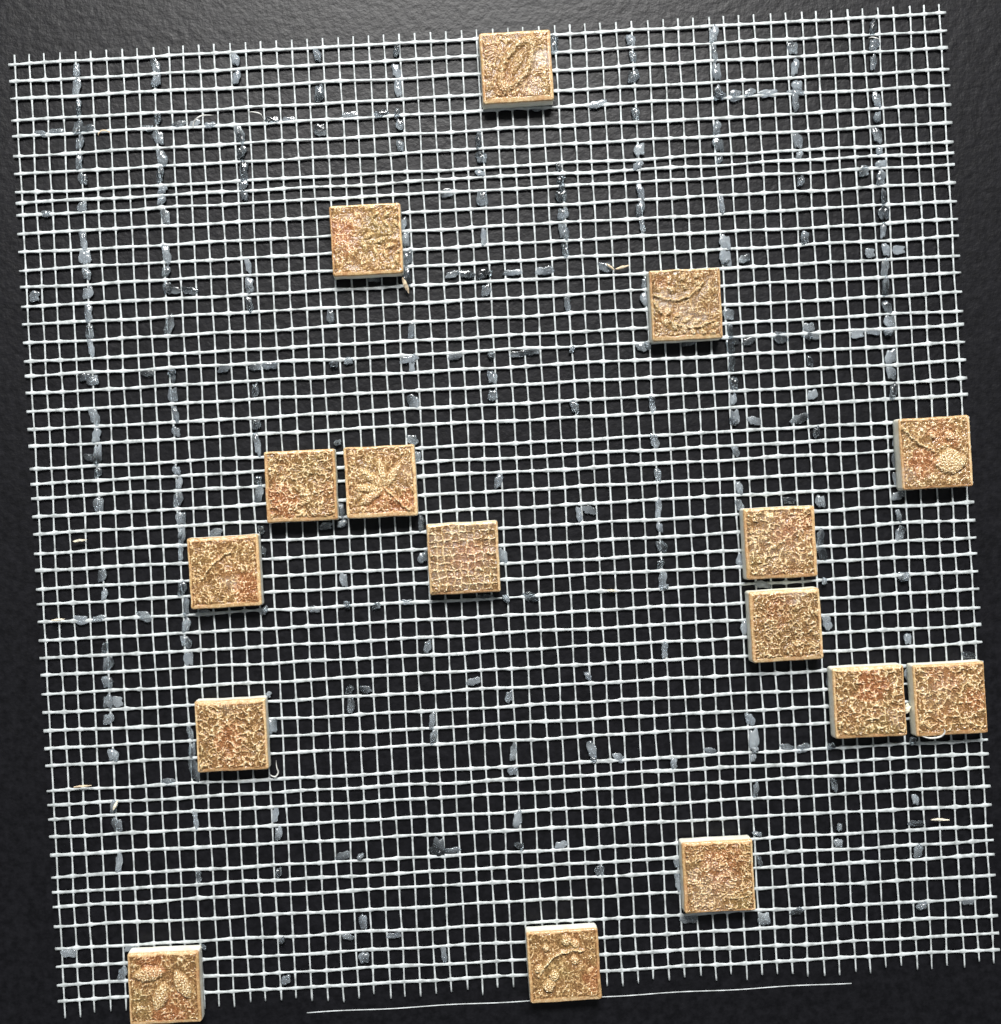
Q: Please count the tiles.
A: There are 16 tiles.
